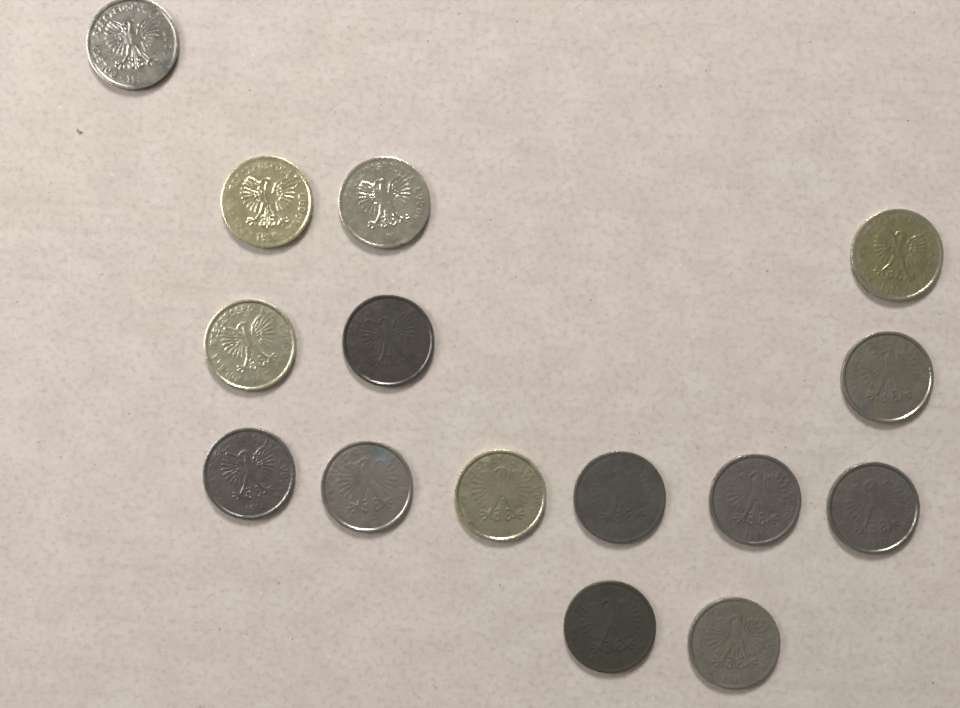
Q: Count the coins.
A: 15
